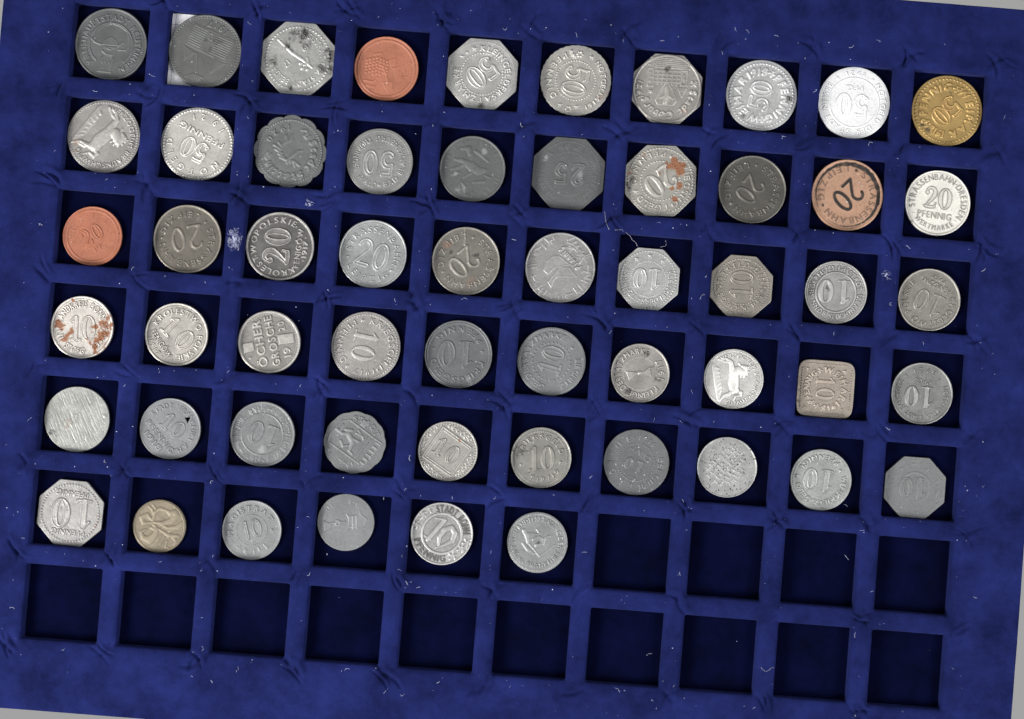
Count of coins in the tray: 56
